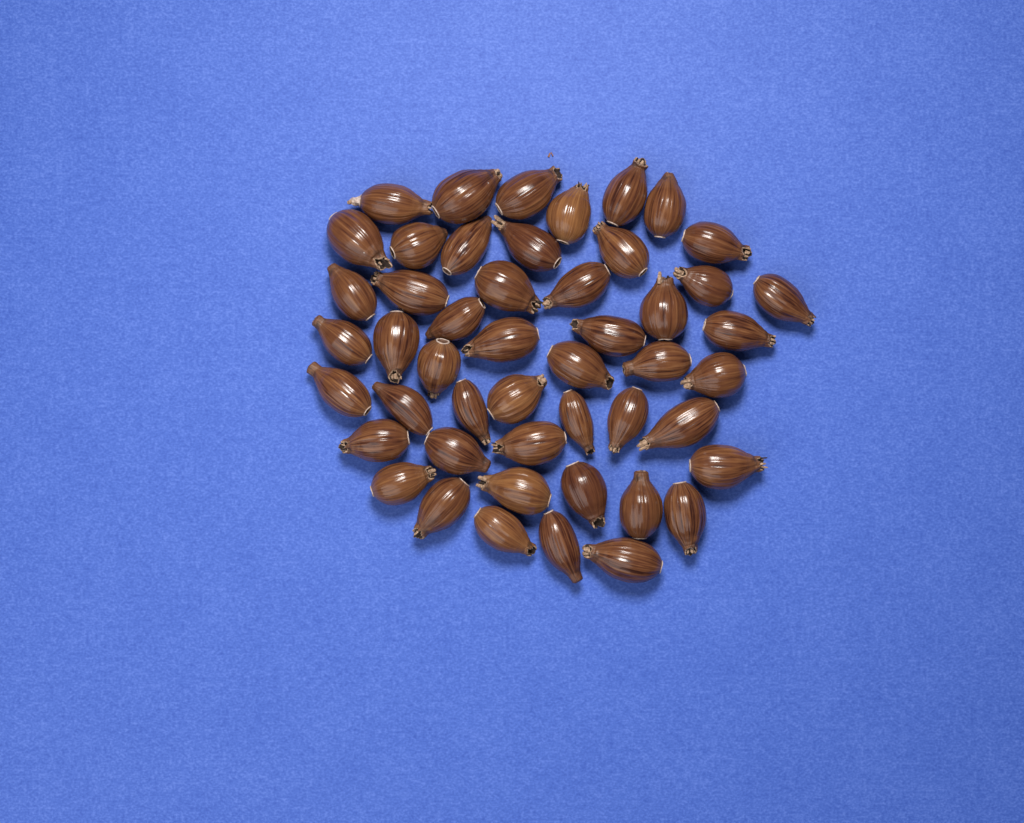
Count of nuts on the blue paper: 49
